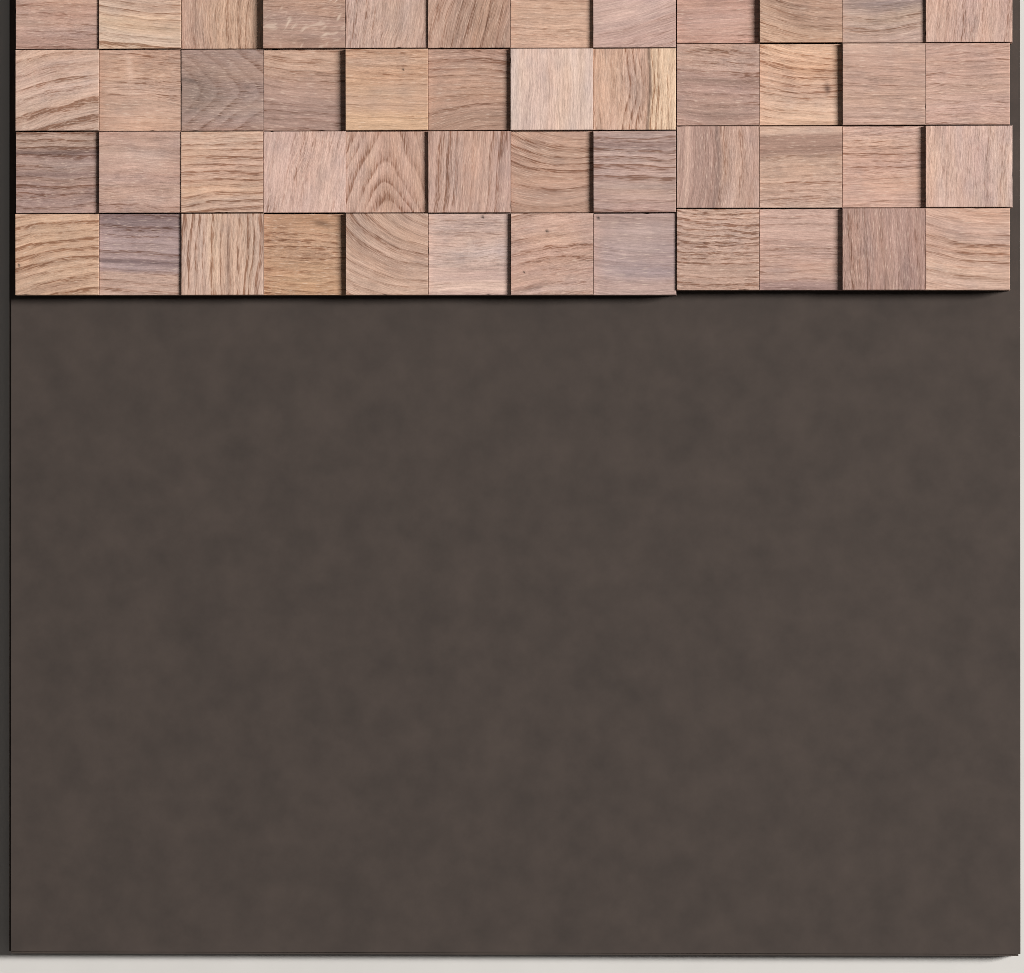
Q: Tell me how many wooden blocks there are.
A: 48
